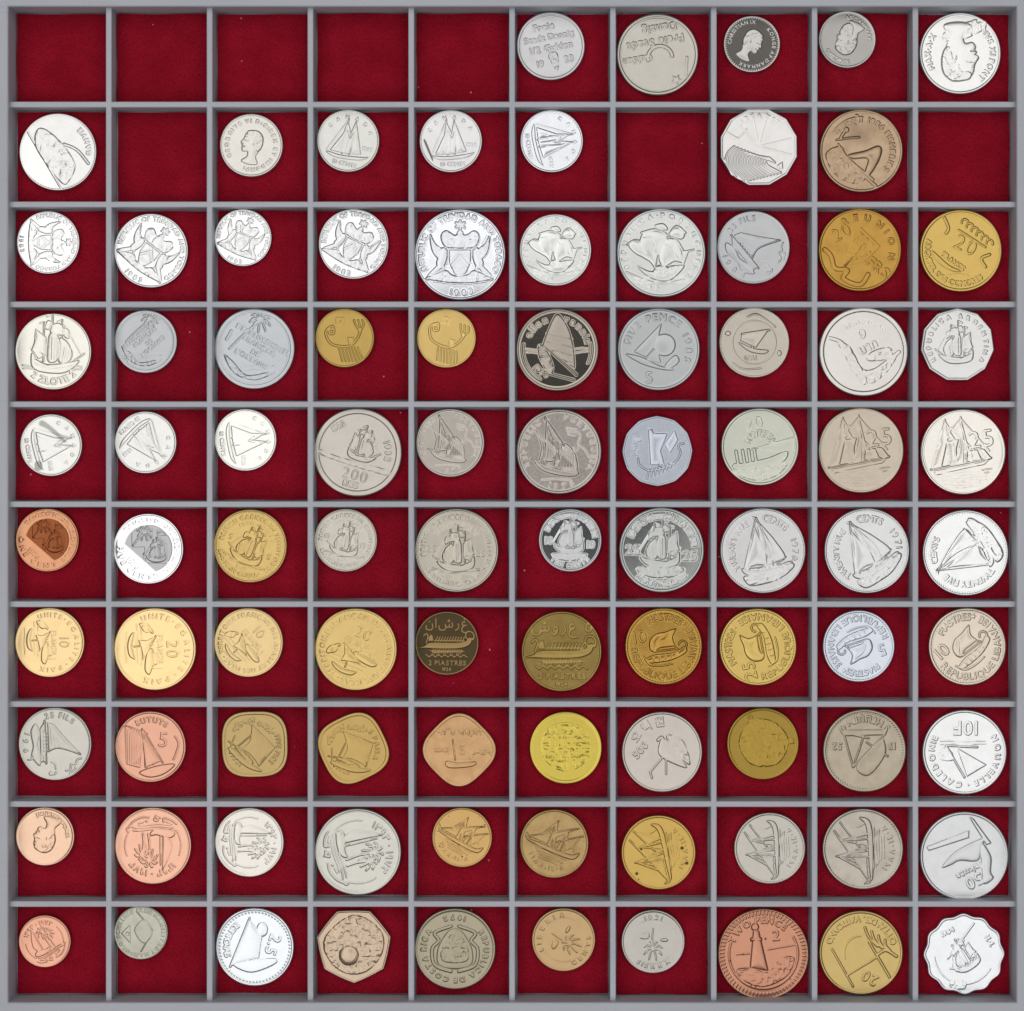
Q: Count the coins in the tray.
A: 92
